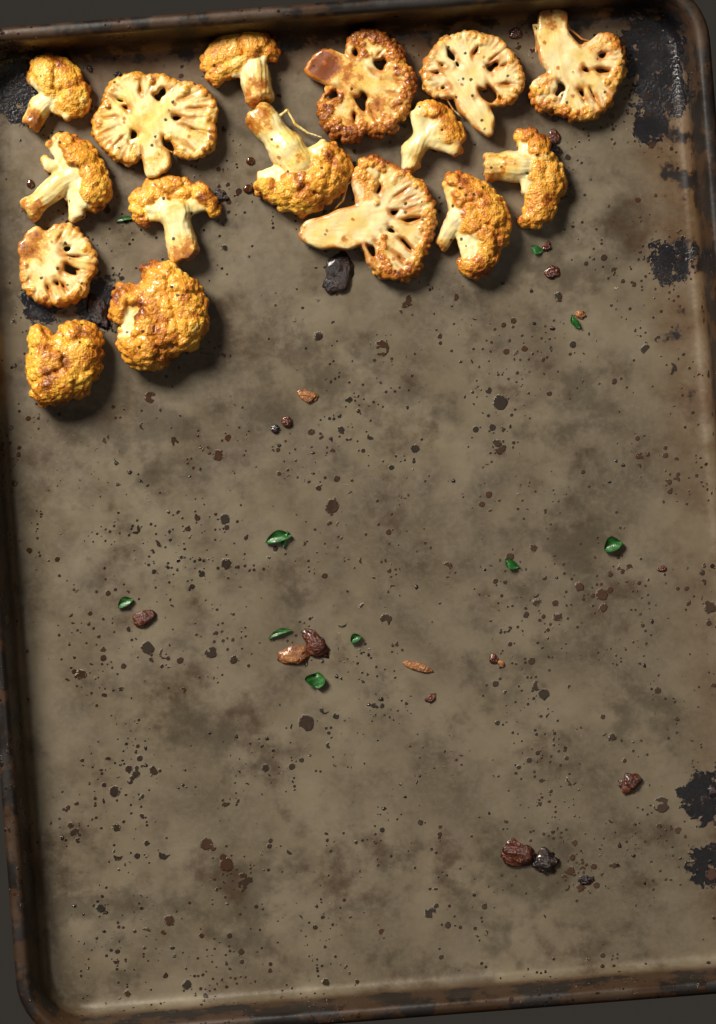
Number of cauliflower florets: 16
